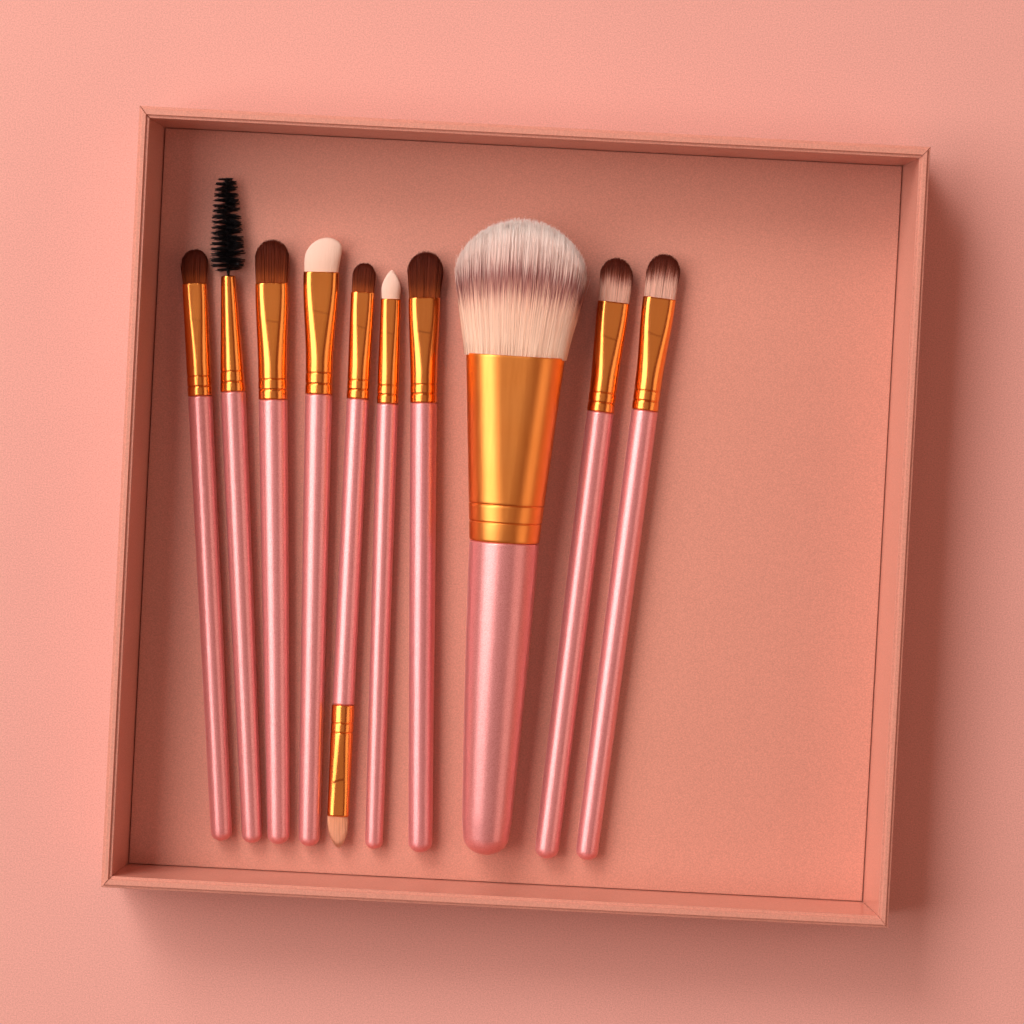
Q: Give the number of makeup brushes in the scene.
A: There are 10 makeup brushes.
